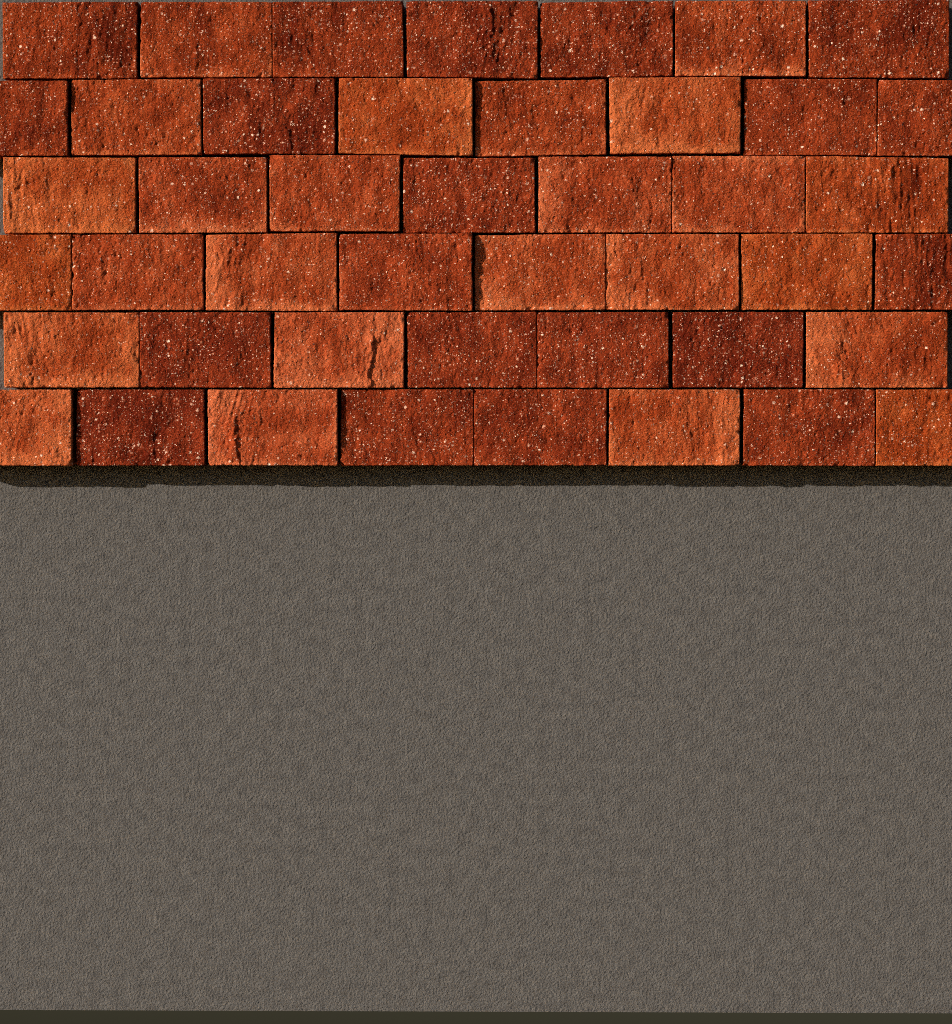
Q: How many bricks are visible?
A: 45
